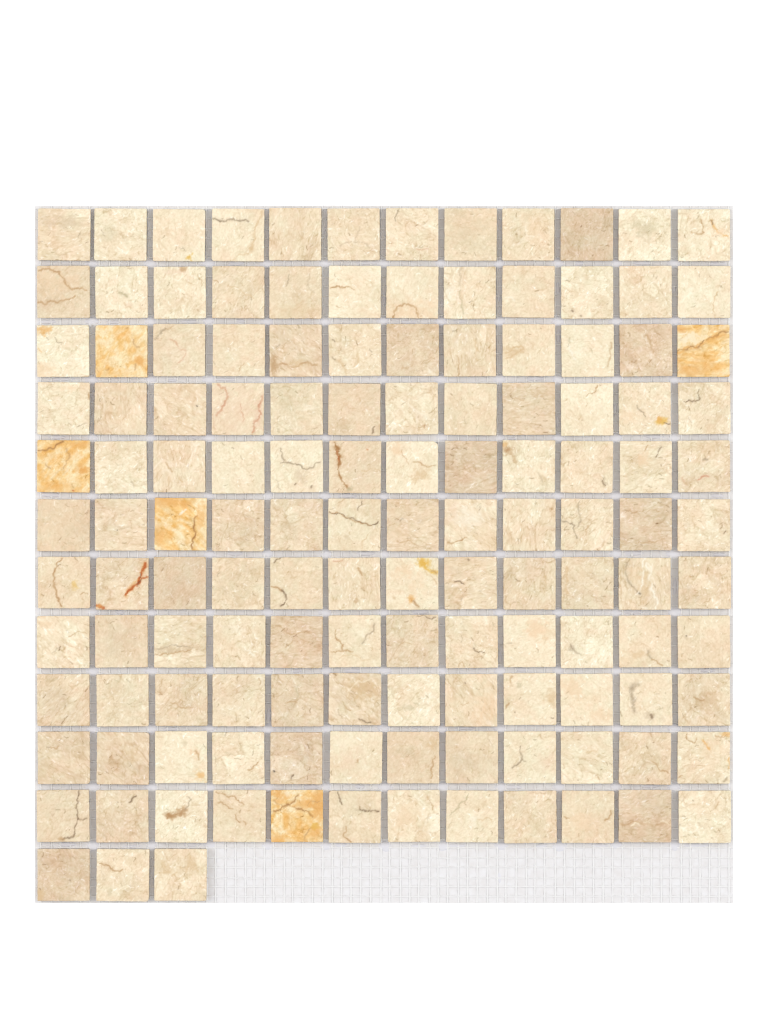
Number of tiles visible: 135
